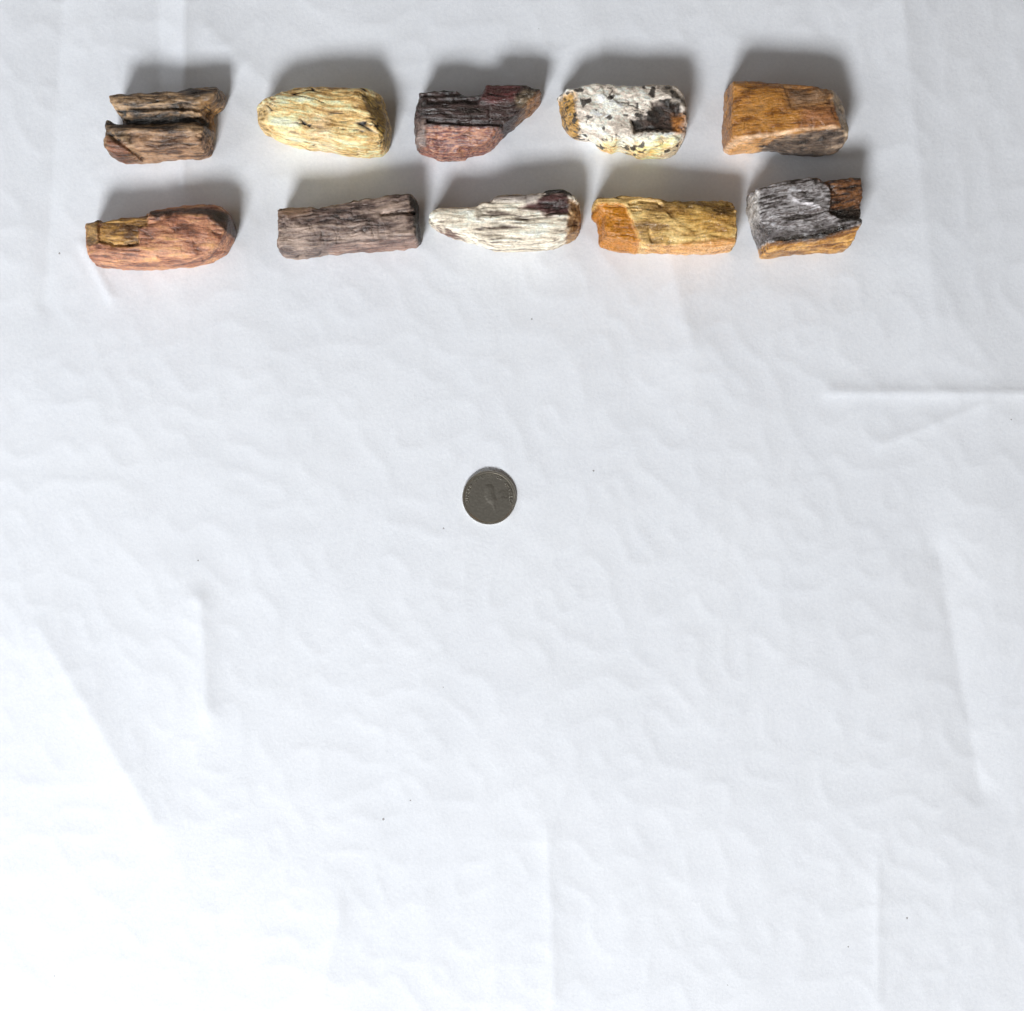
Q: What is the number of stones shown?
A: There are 10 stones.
